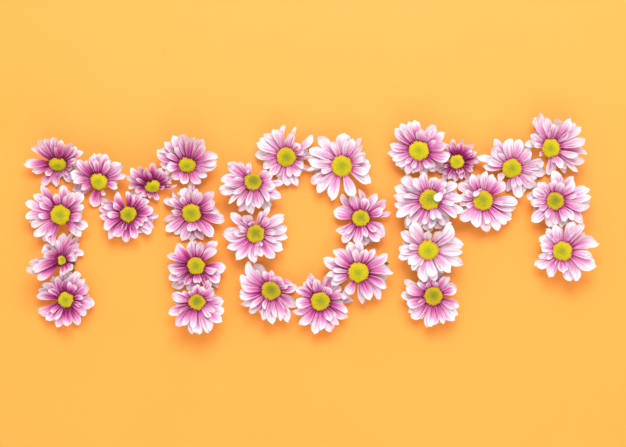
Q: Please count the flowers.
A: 29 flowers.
